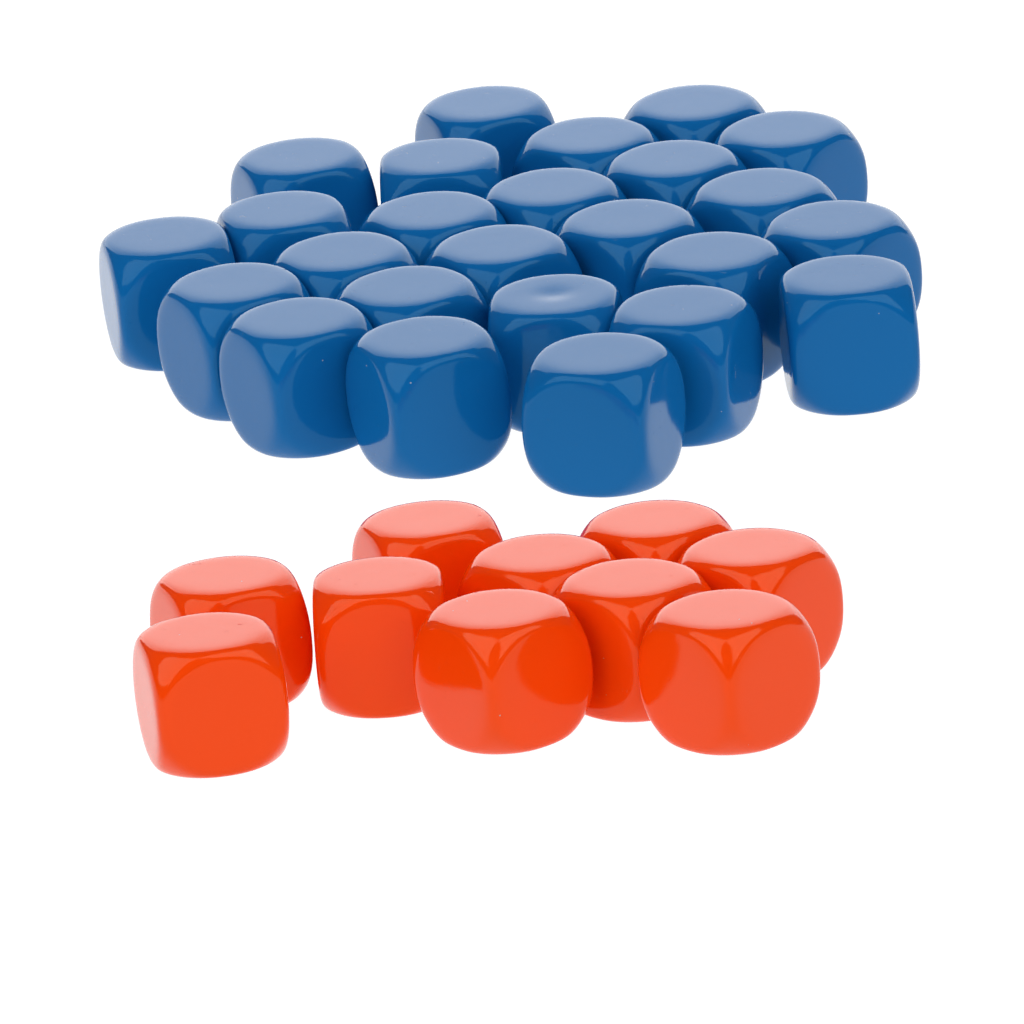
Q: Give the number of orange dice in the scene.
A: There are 10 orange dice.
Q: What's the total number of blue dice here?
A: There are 25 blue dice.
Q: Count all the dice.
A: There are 35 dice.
